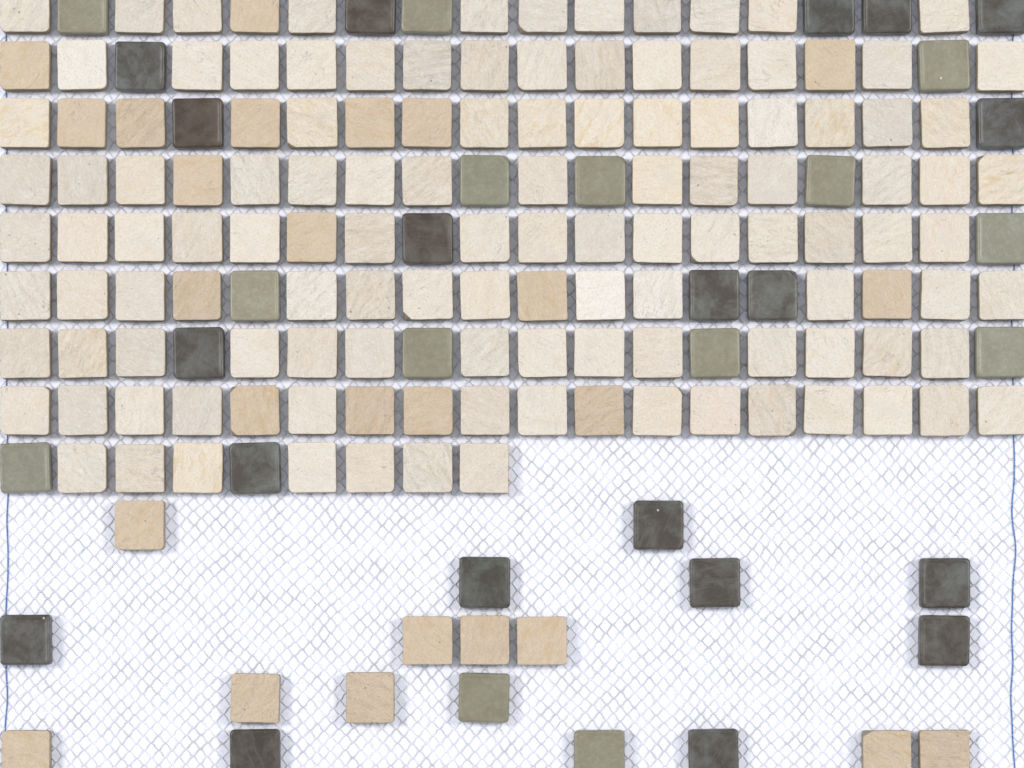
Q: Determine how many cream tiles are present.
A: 112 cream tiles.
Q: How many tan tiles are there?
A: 26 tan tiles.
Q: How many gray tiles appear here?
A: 20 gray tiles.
